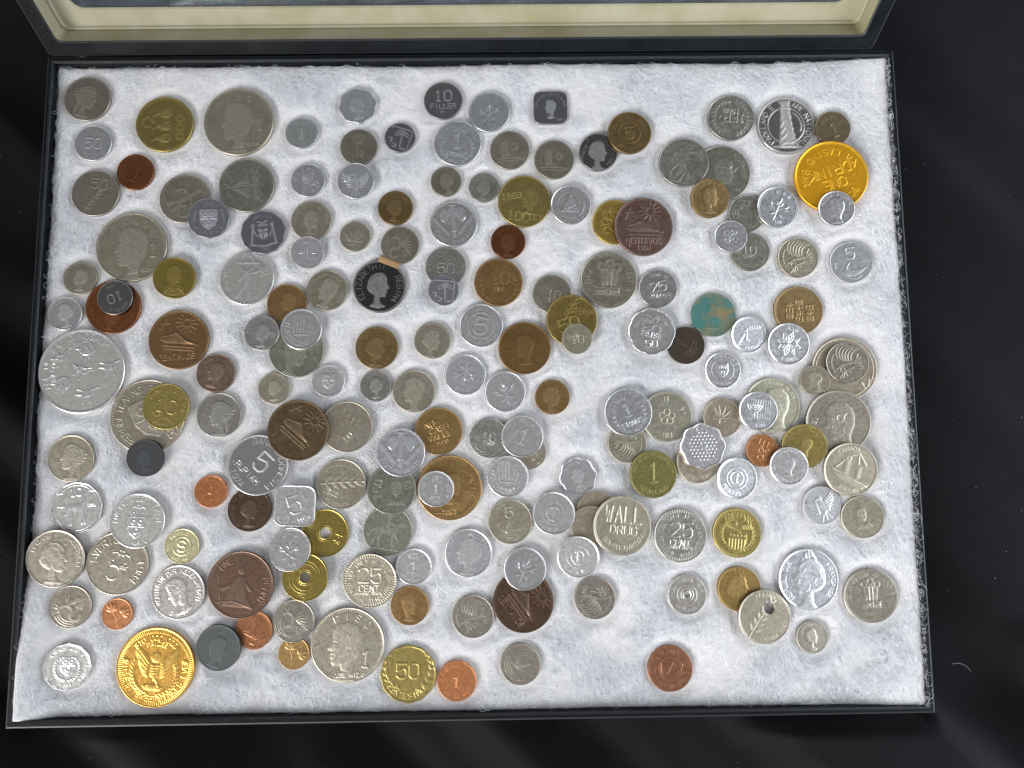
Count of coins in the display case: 181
